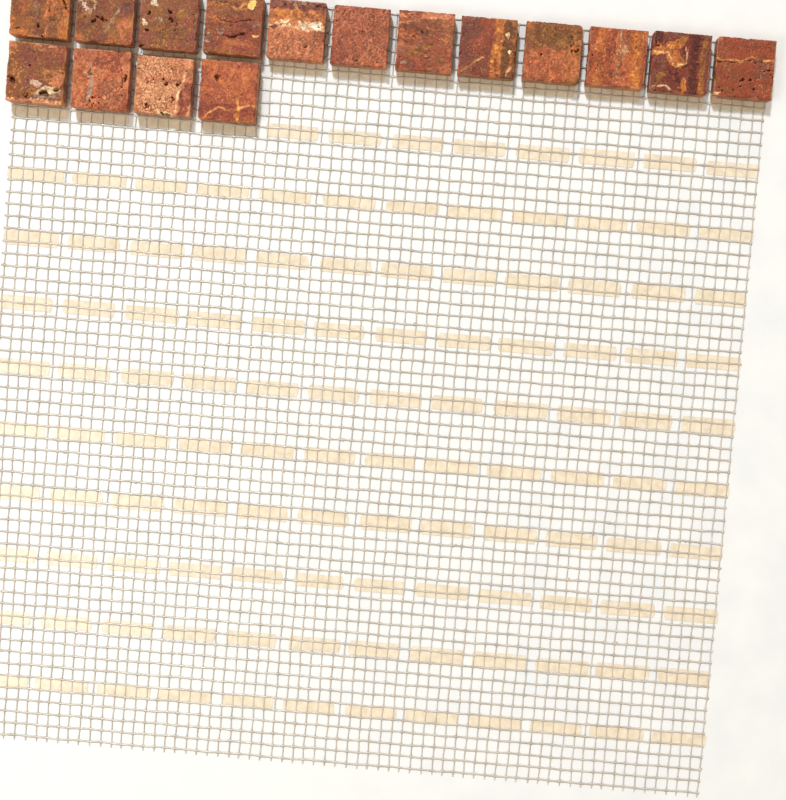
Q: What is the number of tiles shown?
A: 16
